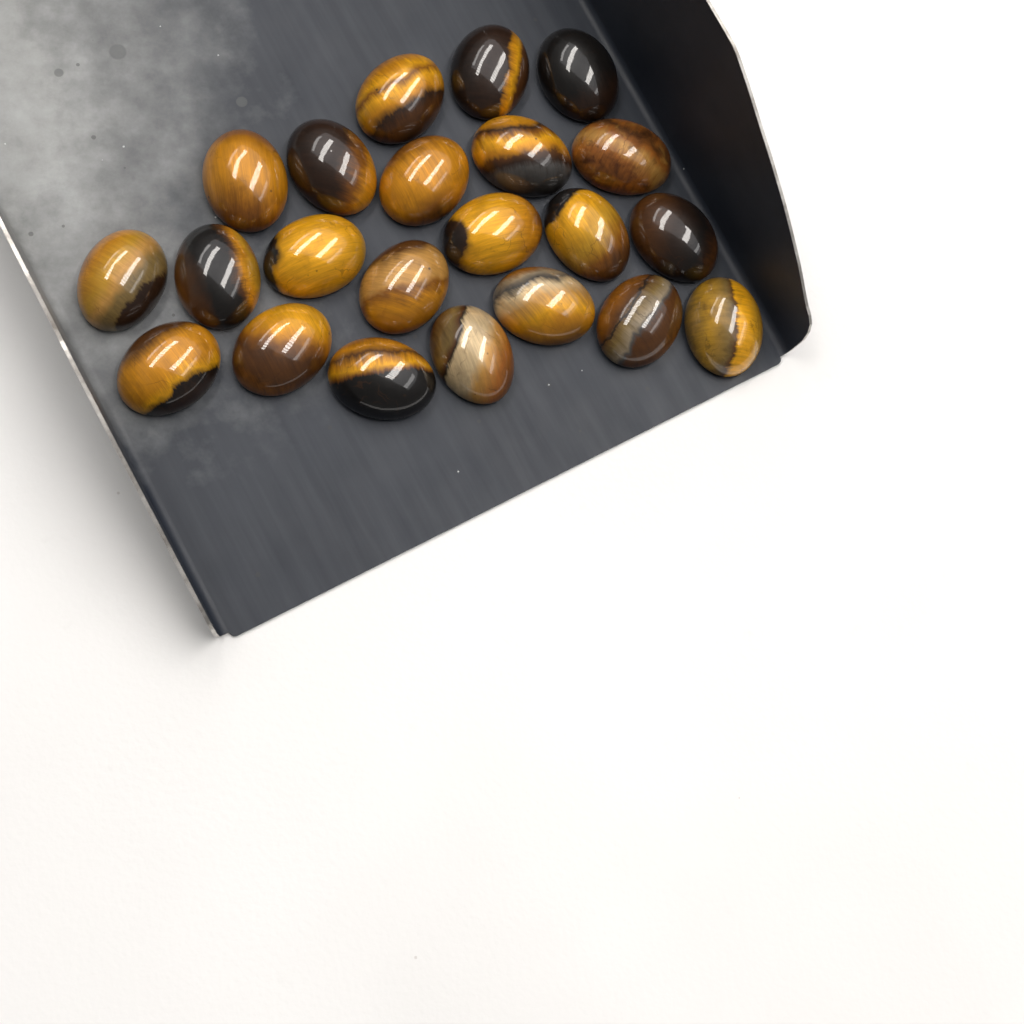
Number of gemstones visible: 22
